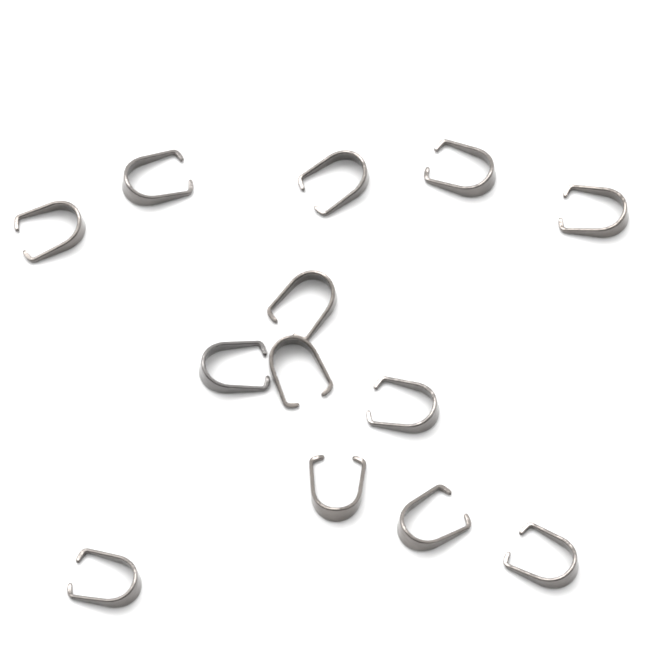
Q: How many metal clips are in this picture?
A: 13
